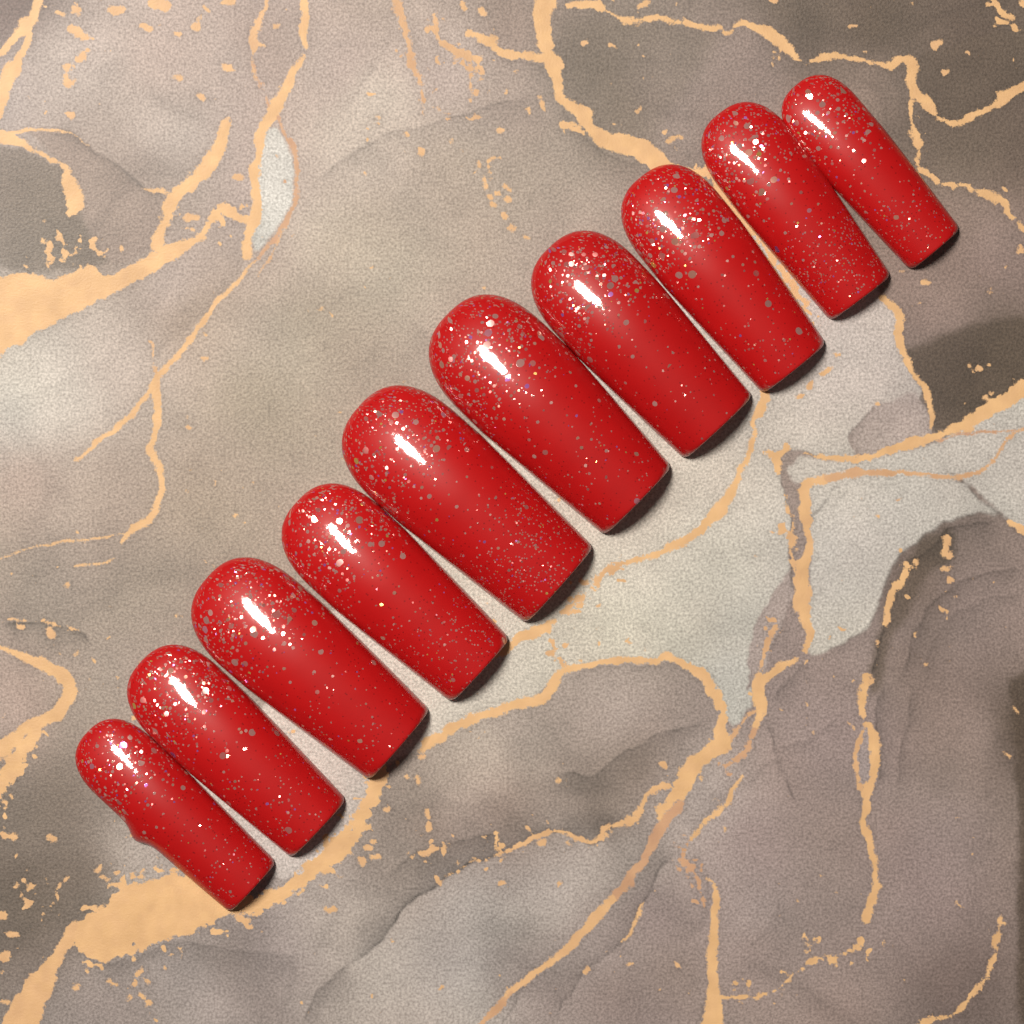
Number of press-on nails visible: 10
